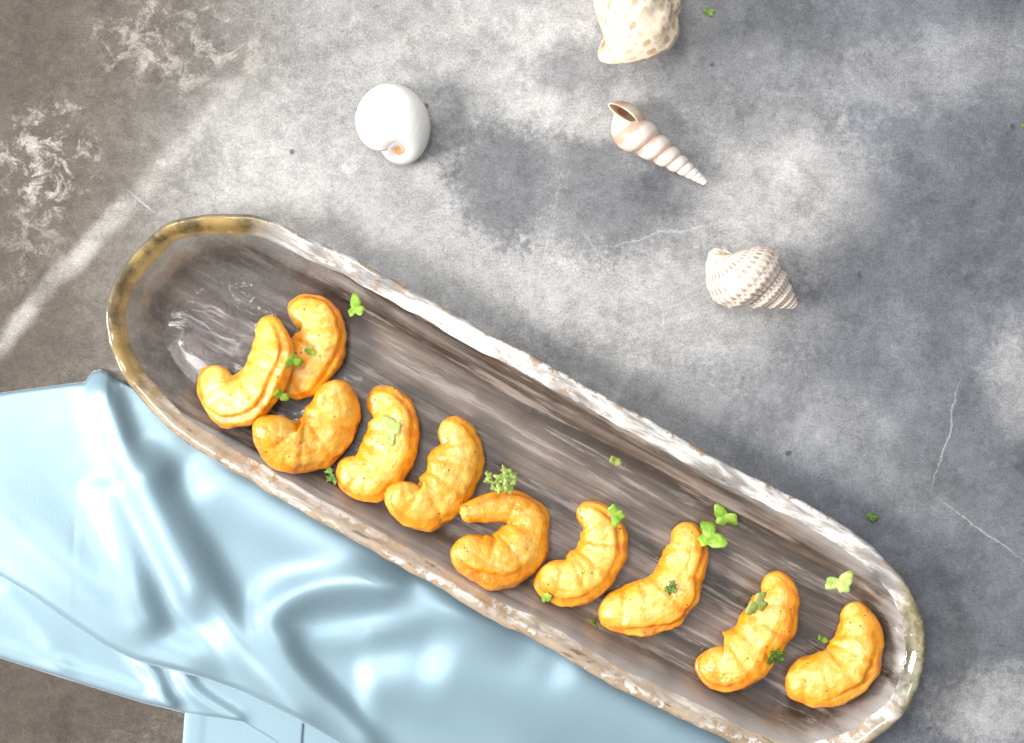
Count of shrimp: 10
